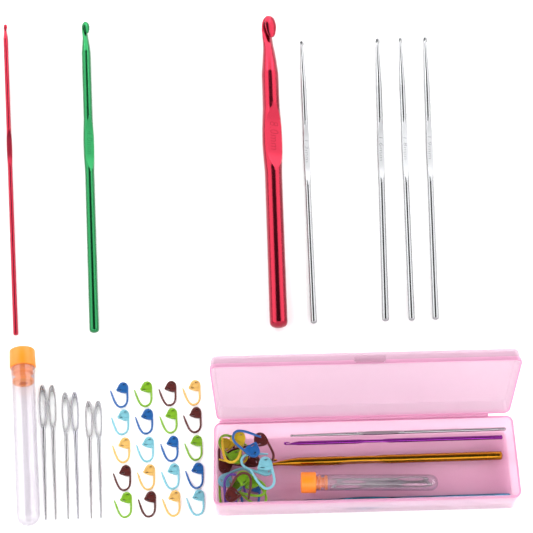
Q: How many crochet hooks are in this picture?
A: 11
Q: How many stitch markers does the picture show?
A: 36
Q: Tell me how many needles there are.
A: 10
